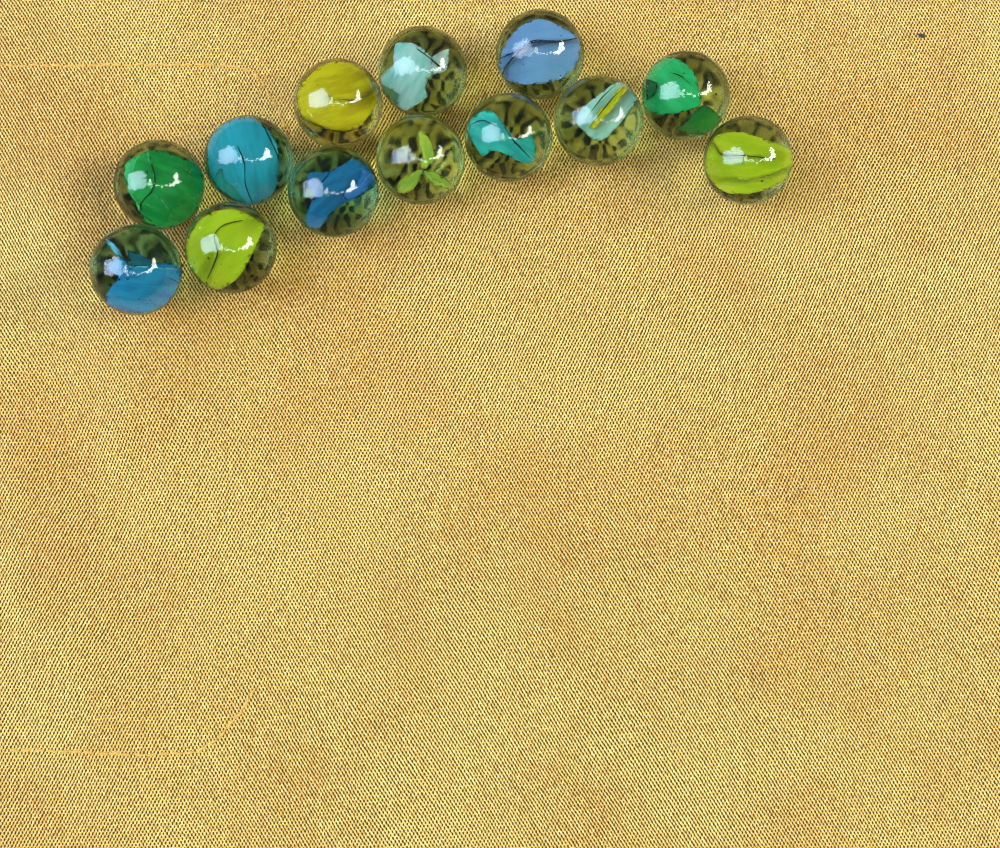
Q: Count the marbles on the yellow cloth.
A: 13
